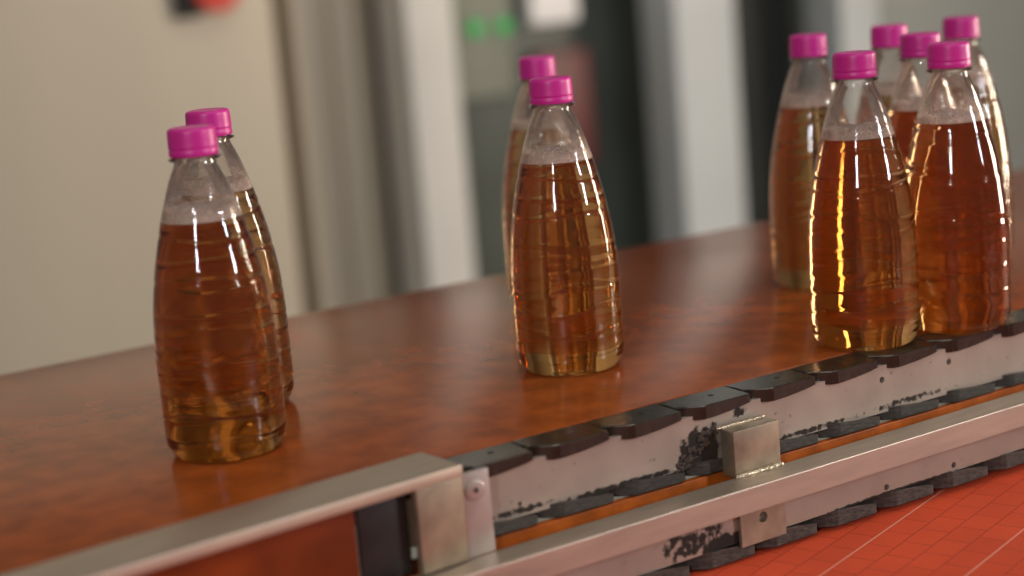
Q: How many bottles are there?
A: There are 10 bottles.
